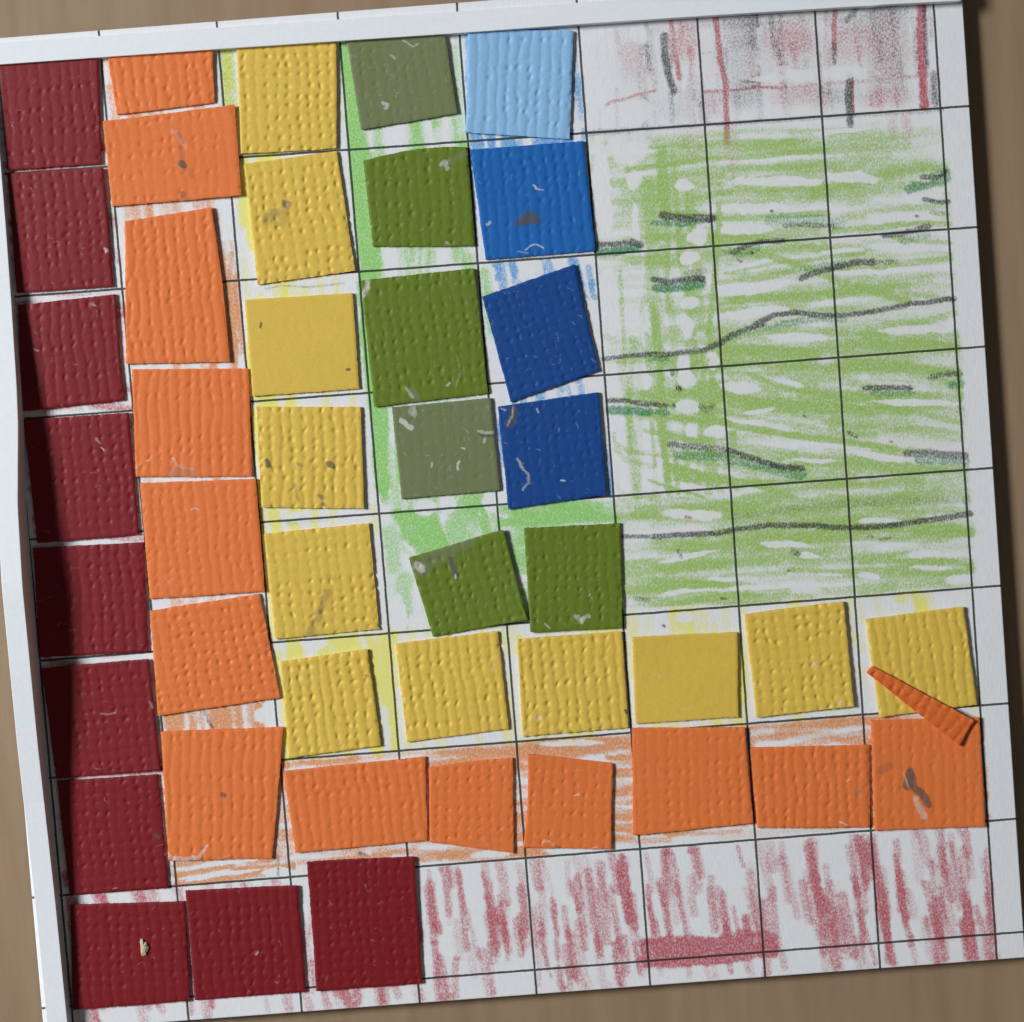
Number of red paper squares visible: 10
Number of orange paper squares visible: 13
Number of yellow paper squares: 11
